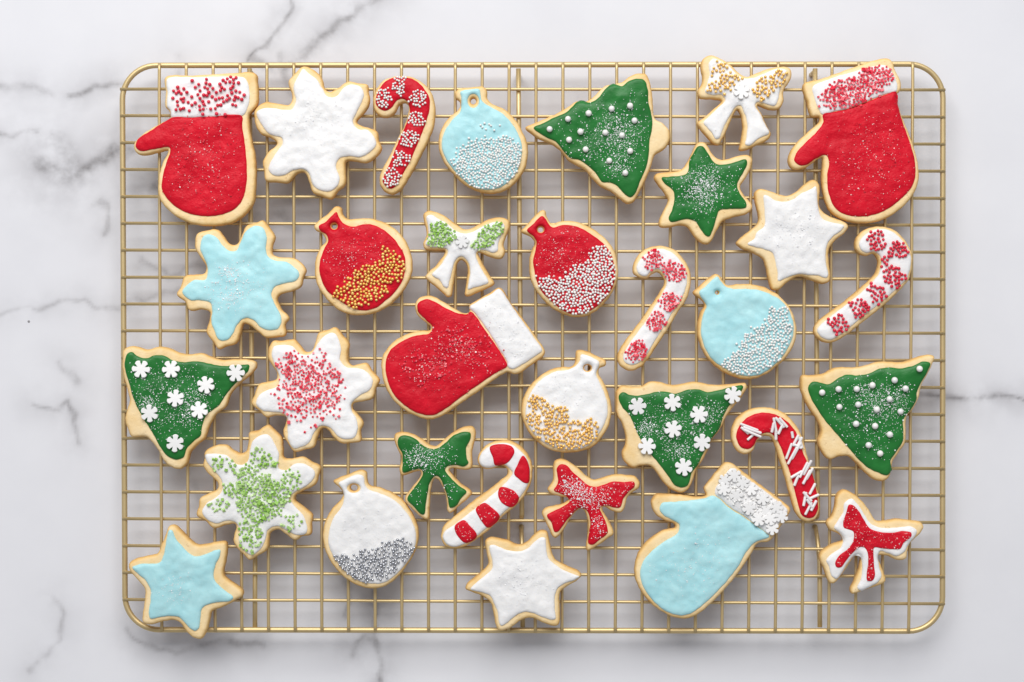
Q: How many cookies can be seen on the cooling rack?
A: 32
